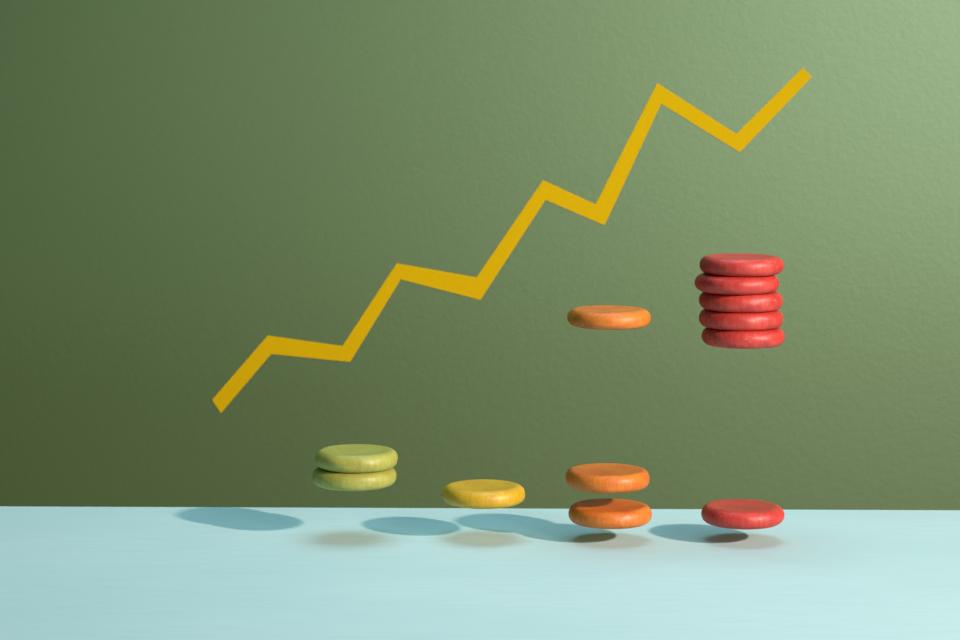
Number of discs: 12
